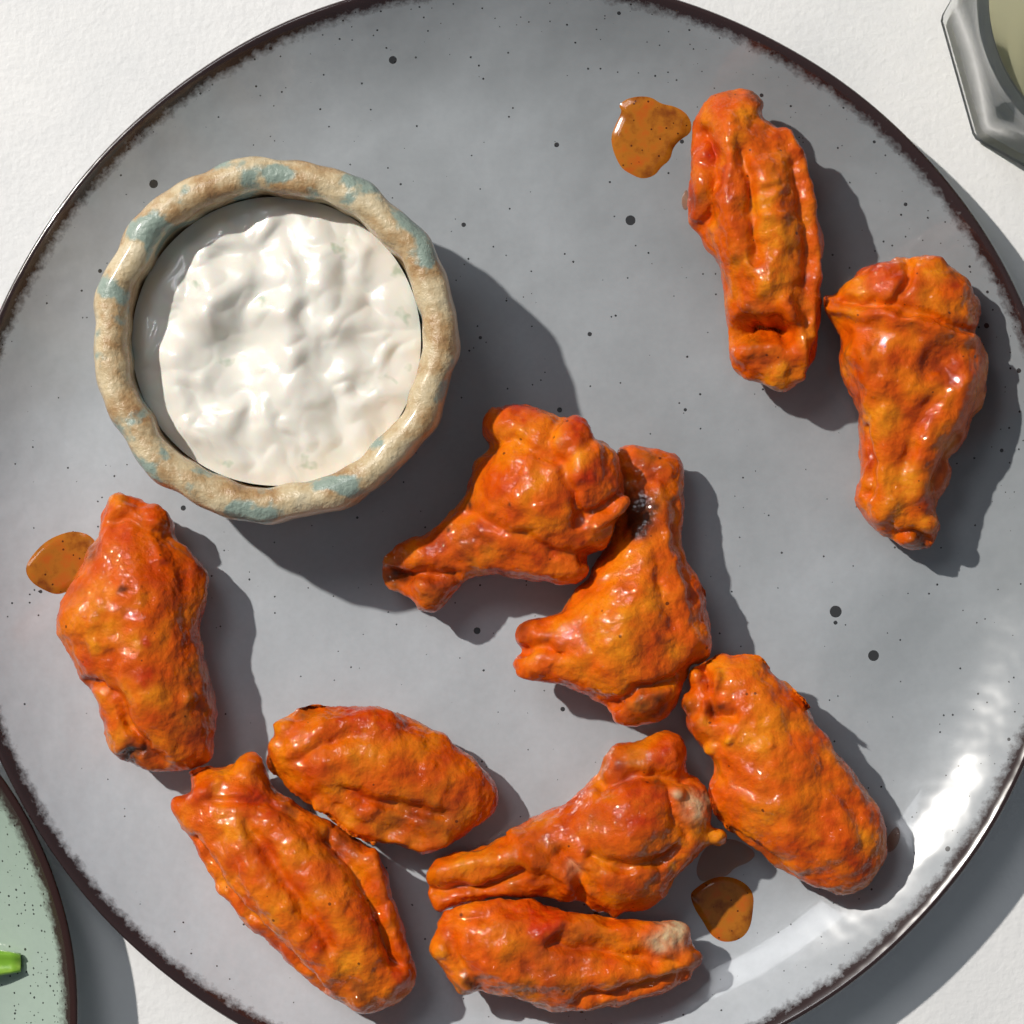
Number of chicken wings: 10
